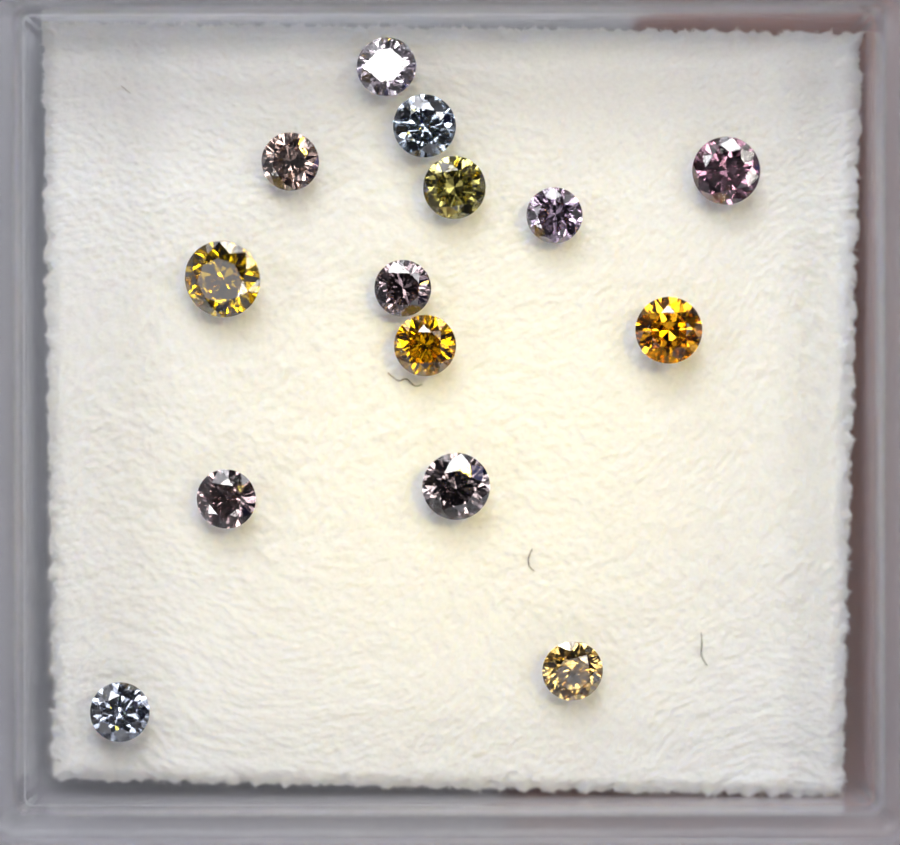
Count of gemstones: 14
